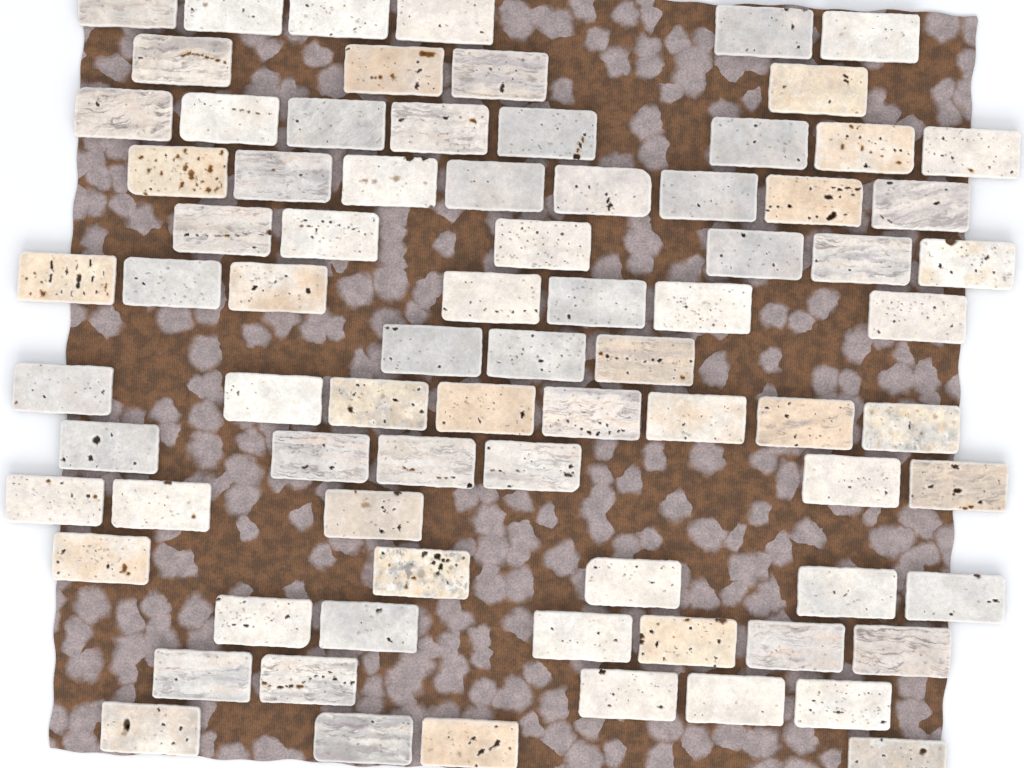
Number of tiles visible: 79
